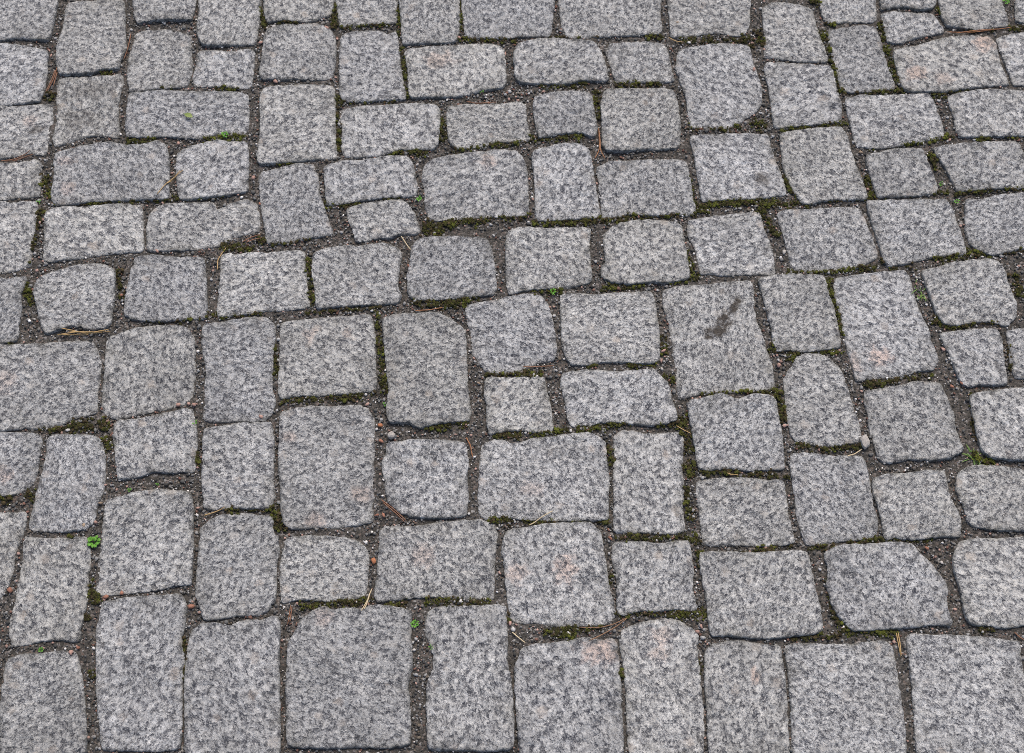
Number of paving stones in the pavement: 119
